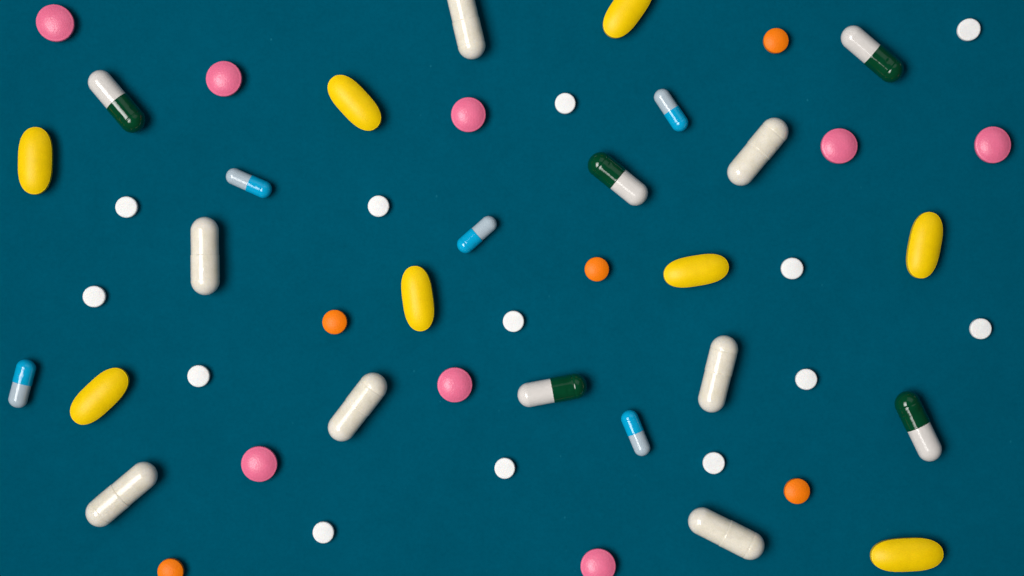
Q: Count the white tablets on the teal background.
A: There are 13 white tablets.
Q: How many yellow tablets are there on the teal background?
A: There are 8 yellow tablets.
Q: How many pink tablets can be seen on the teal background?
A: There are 8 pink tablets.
